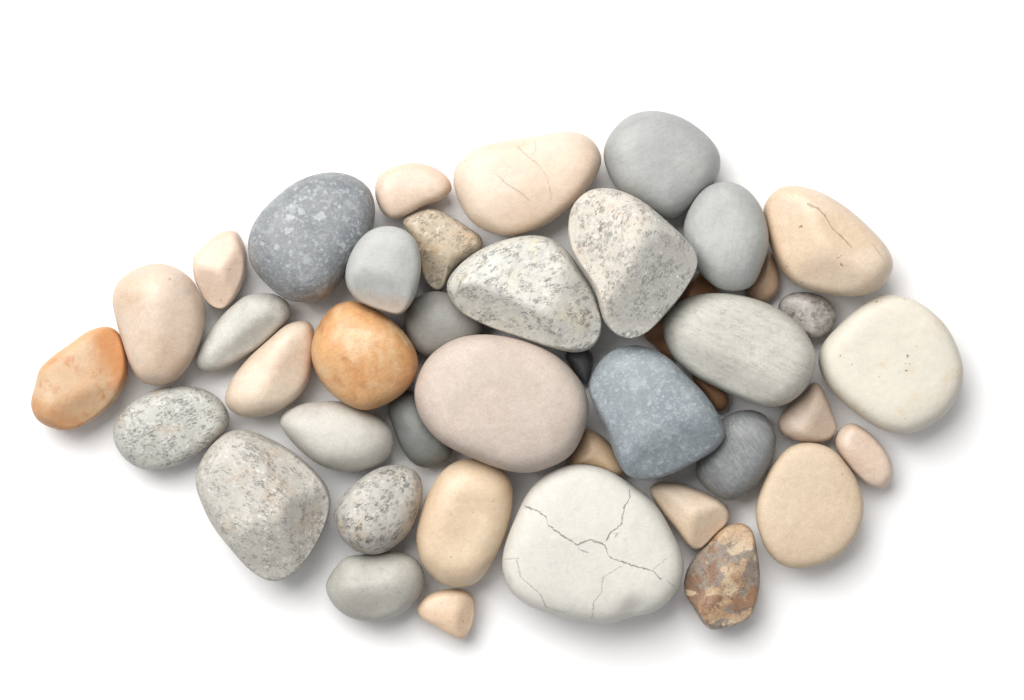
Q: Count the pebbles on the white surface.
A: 42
